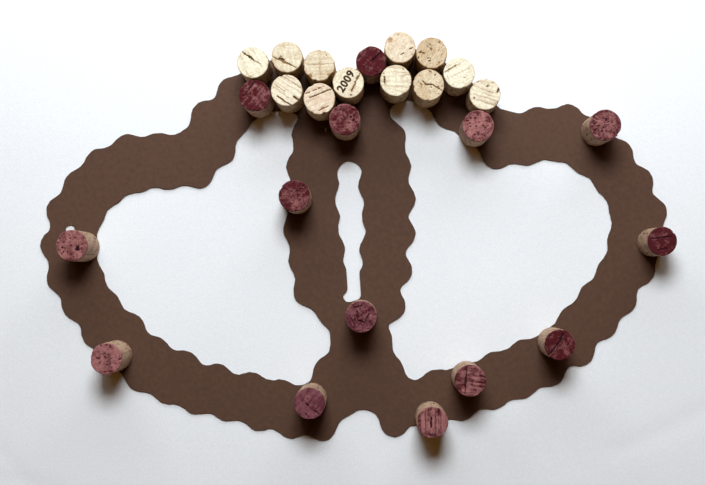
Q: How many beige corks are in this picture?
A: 12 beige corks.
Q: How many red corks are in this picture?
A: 14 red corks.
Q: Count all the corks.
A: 26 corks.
